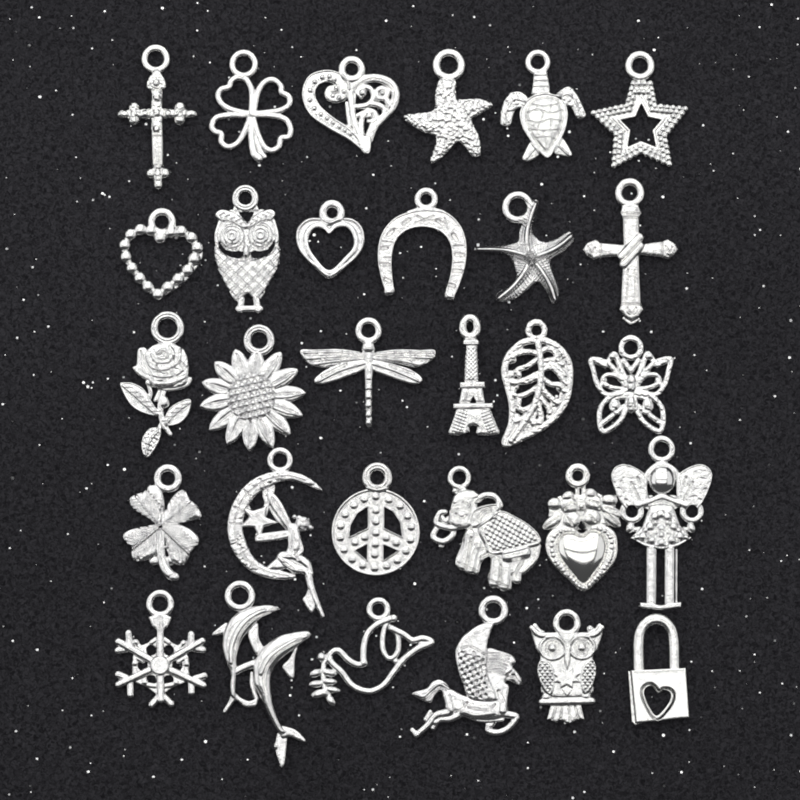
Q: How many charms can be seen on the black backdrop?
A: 30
